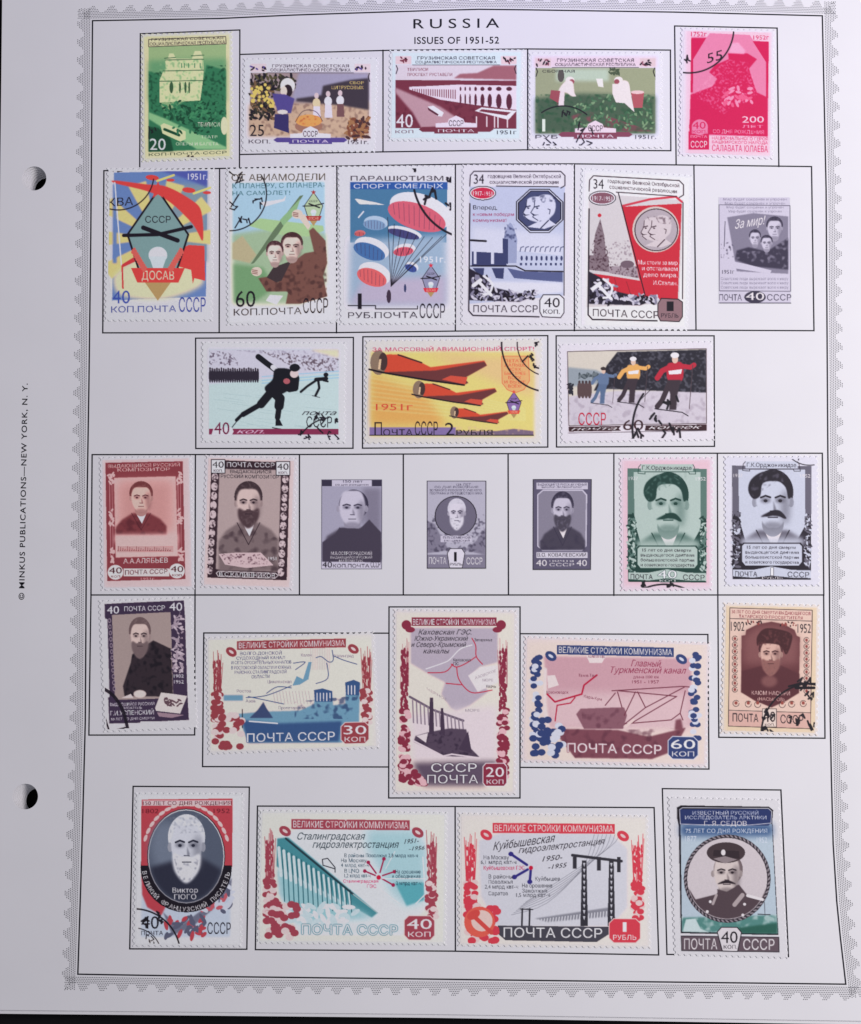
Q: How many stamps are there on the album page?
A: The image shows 26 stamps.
